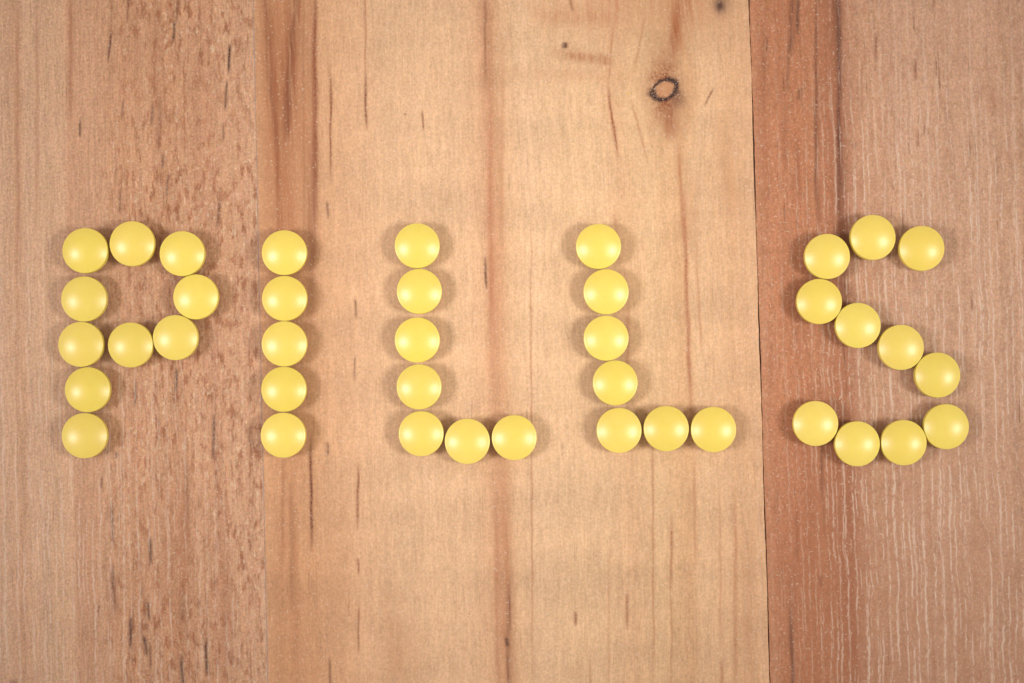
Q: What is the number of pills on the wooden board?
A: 40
